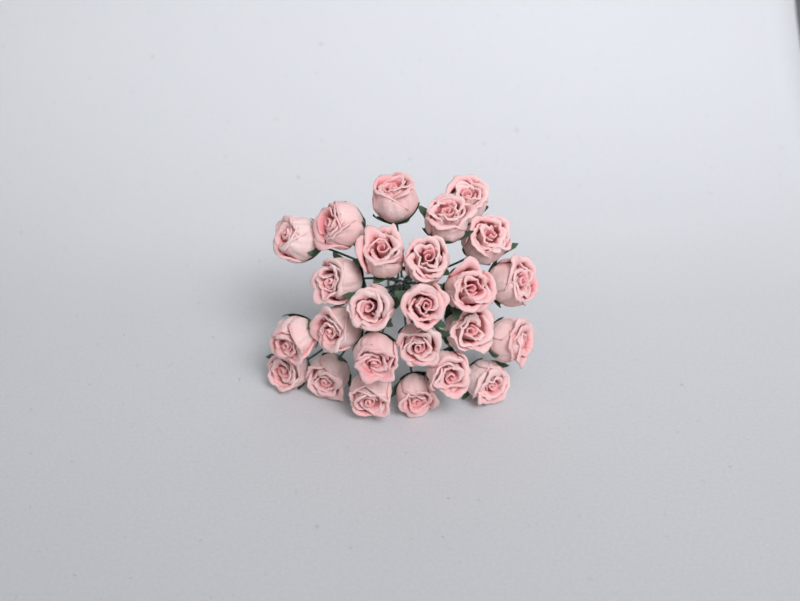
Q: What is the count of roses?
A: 25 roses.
